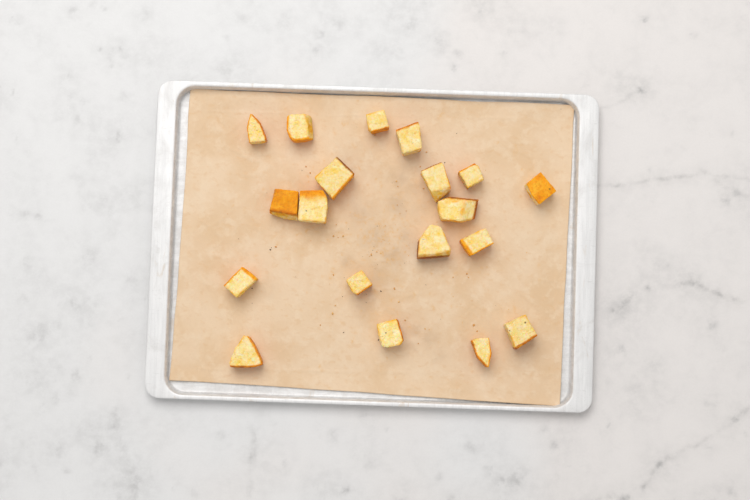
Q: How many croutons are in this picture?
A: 19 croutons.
